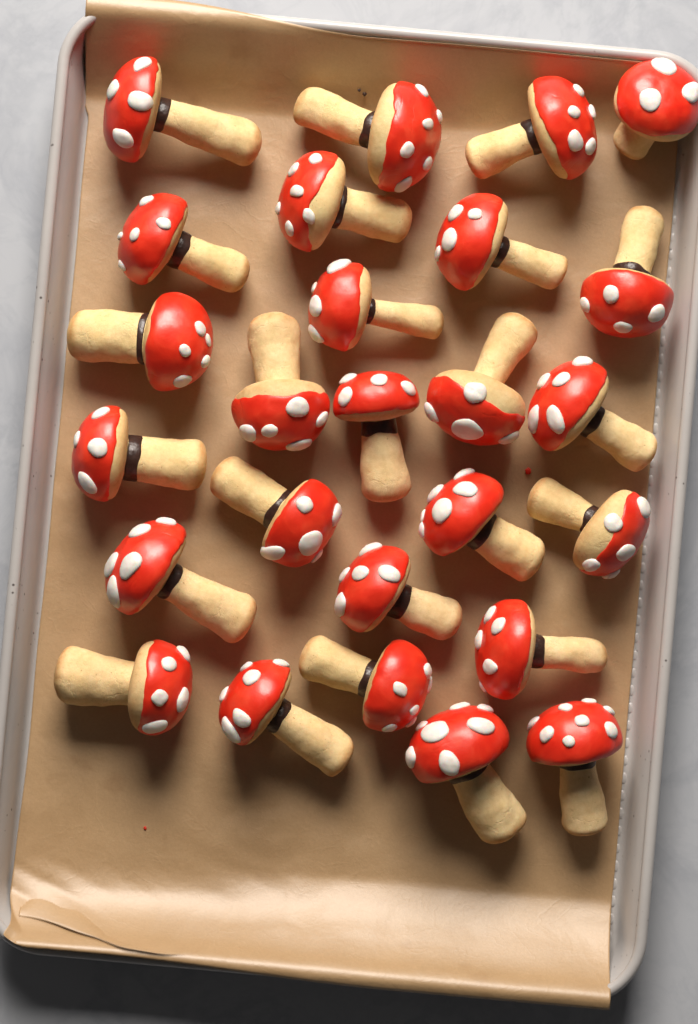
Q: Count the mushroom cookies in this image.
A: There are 26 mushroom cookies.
